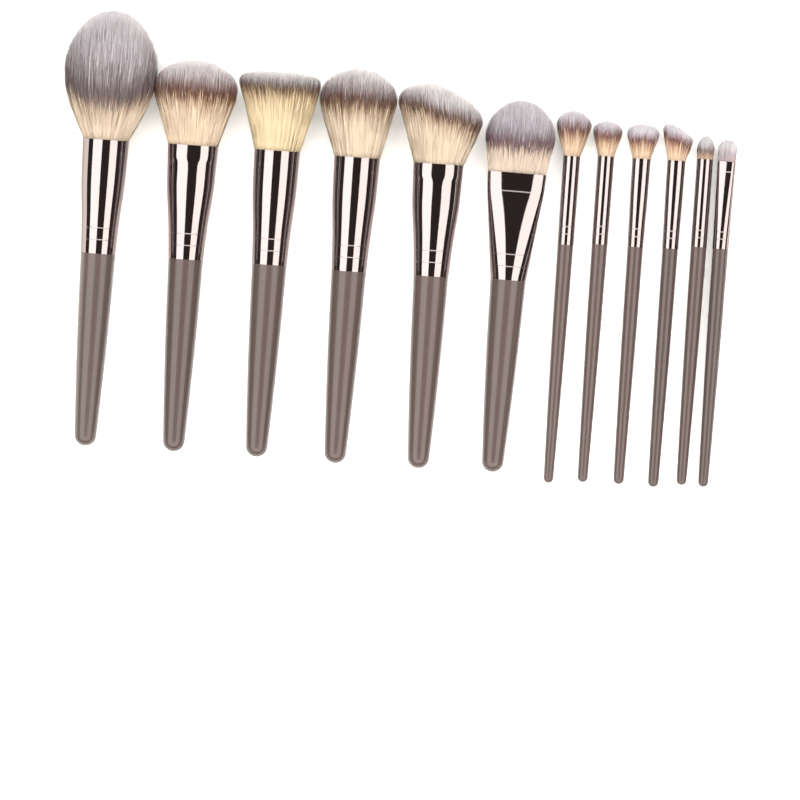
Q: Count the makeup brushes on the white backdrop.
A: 12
